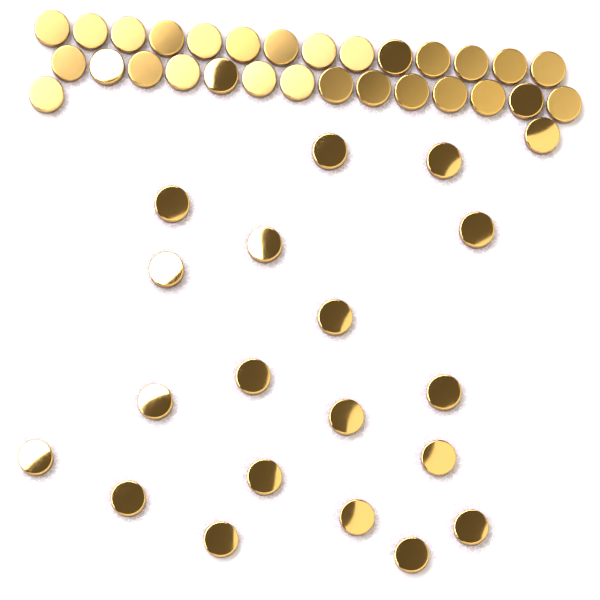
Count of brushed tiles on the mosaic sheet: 25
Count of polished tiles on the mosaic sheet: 24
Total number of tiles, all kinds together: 49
